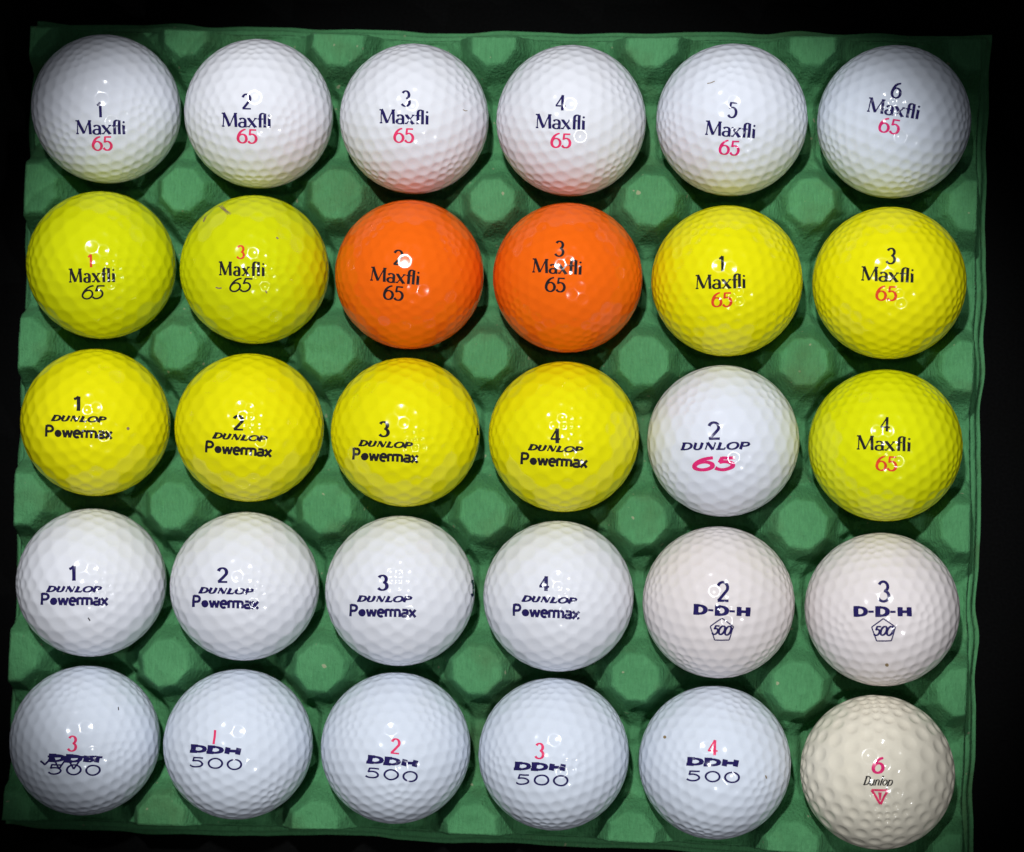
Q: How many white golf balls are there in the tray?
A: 19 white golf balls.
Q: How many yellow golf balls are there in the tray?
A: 9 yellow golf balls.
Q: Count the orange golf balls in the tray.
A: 2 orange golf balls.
